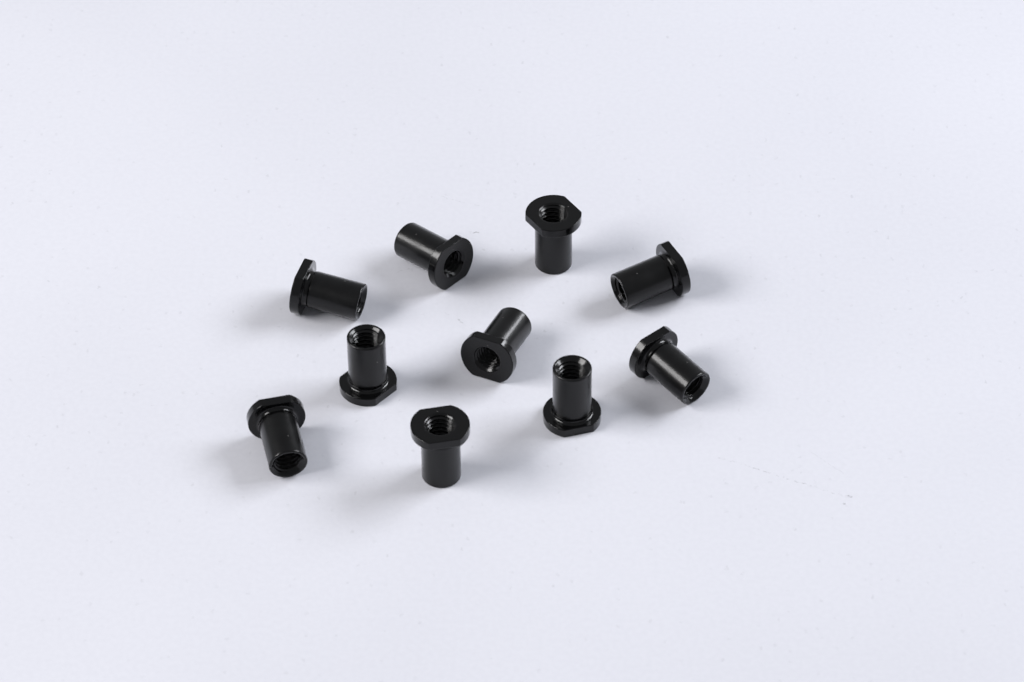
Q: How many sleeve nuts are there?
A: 10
